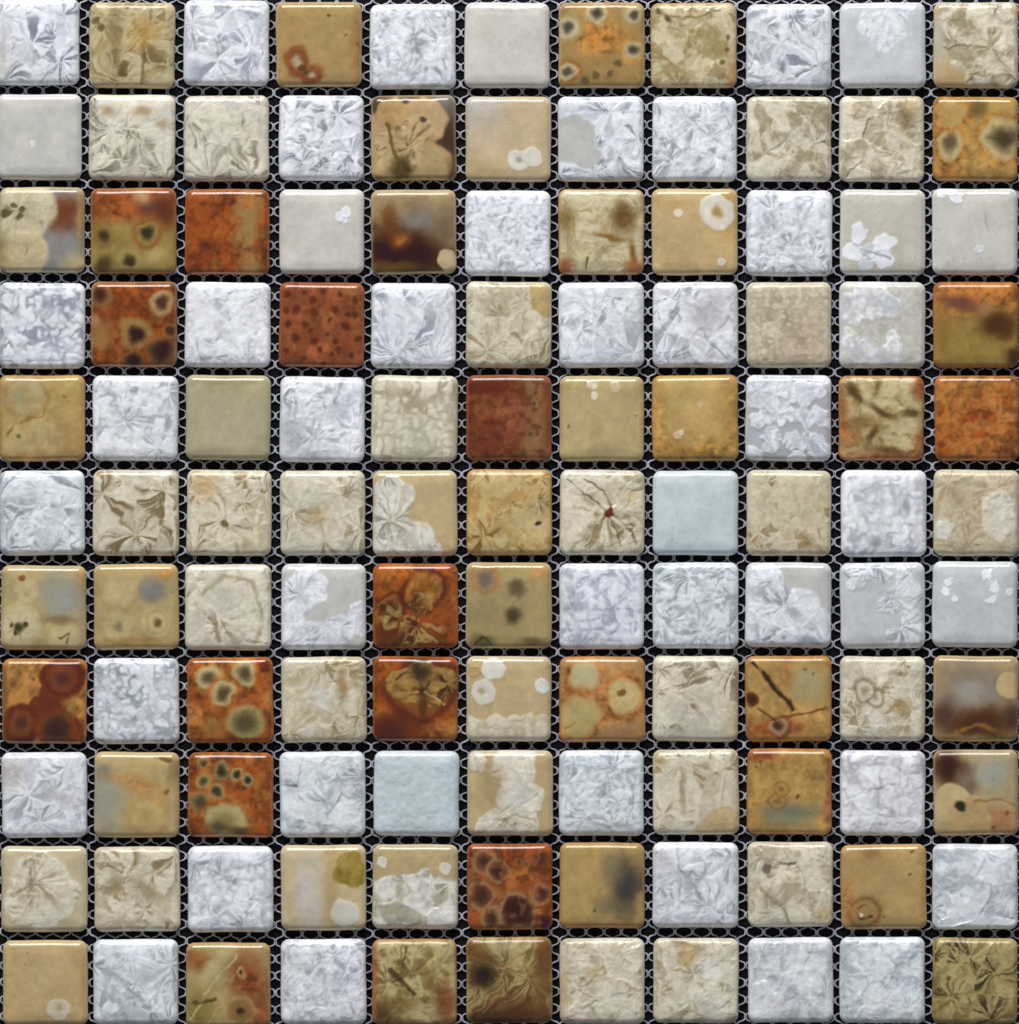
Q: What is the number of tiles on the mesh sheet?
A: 121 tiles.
